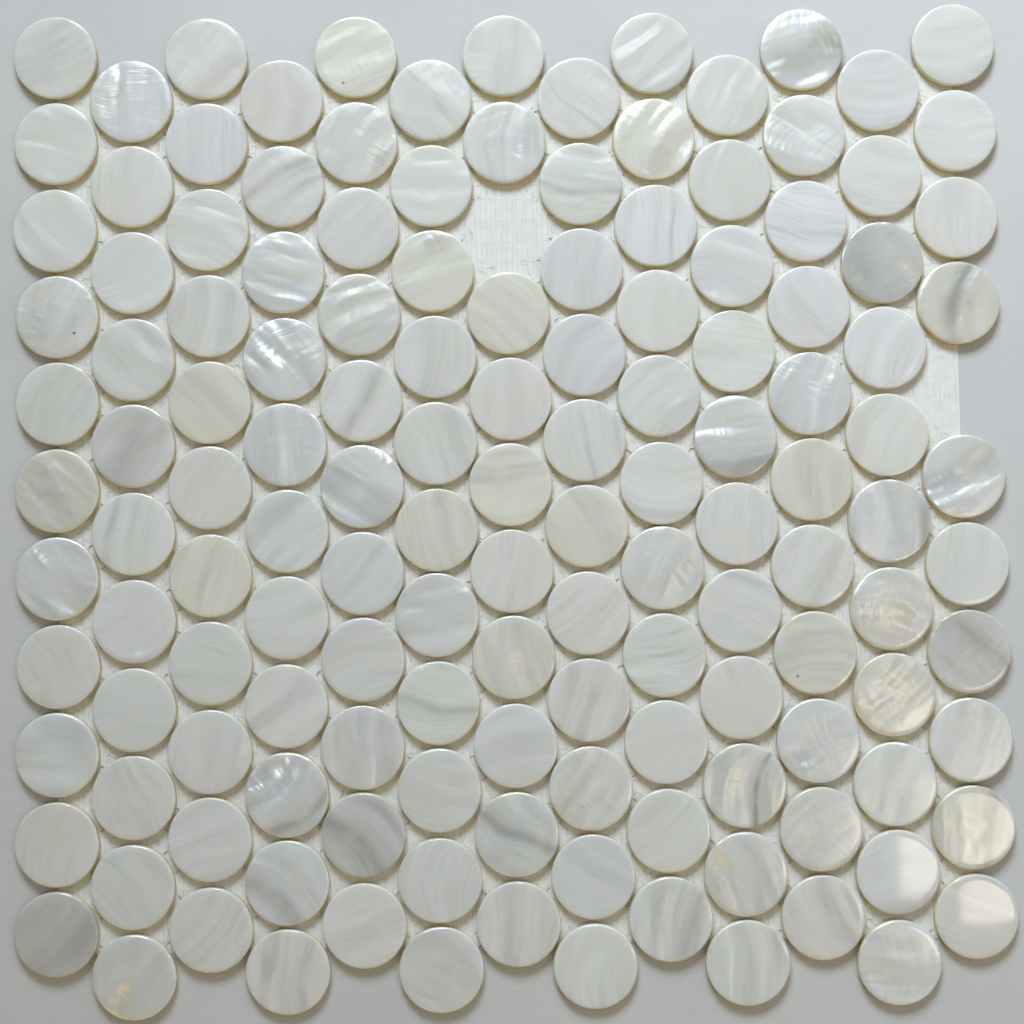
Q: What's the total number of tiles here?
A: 141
